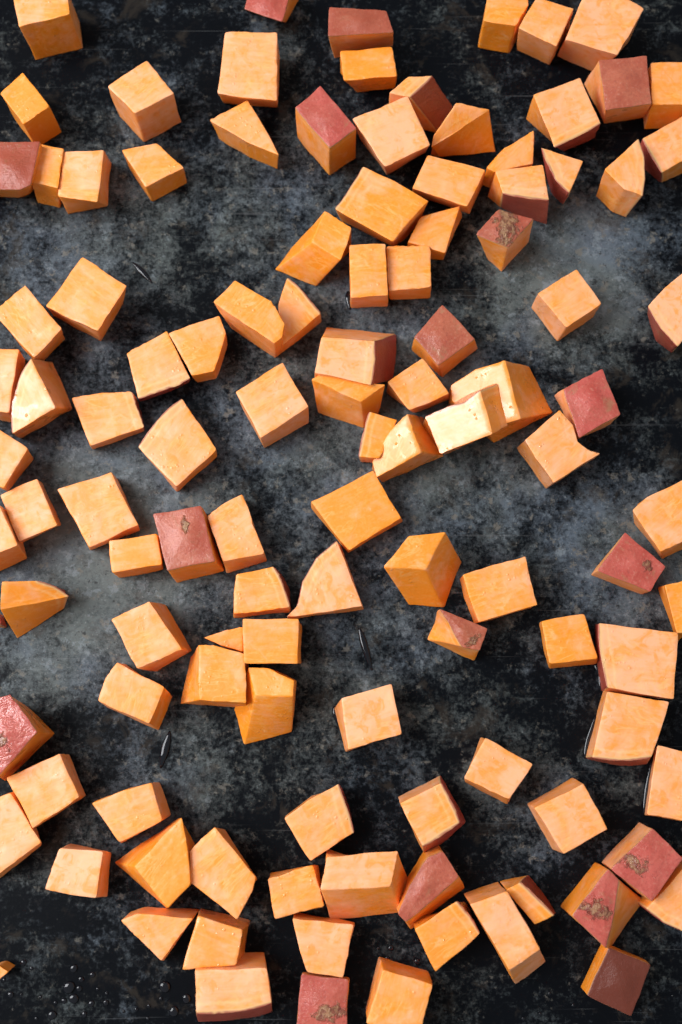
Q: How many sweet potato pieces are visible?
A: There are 114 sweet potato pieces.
